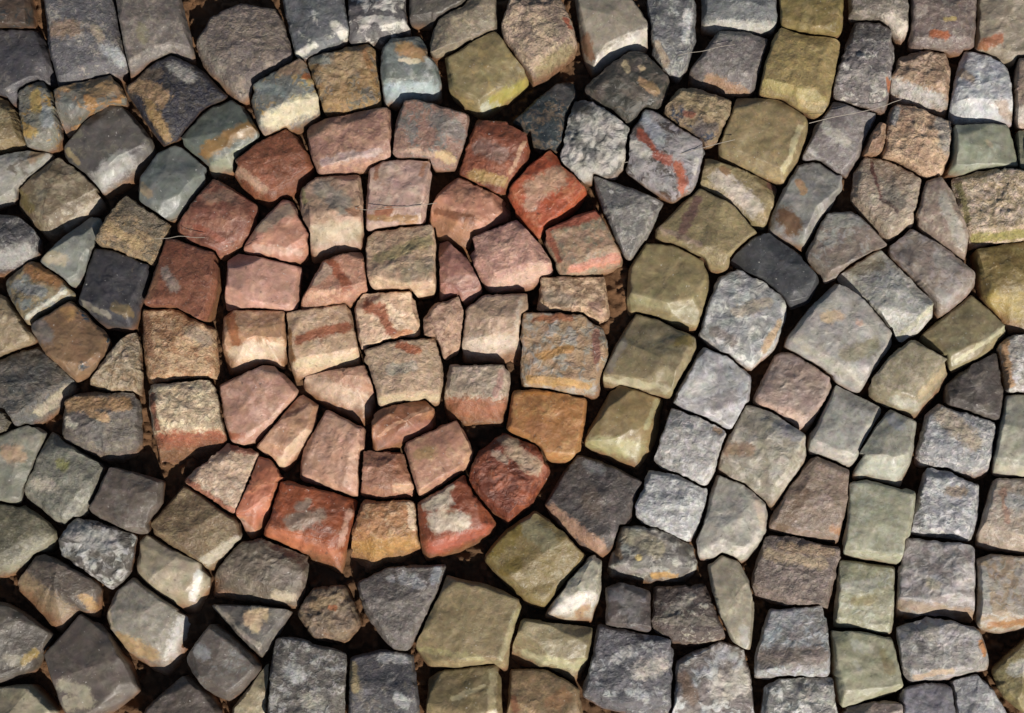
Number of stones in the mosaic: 181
